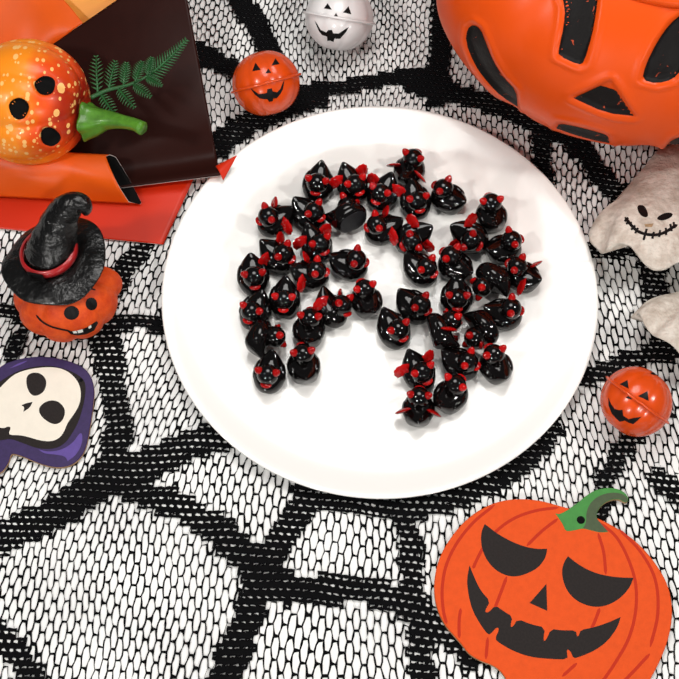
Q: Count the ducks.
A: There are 42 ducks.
